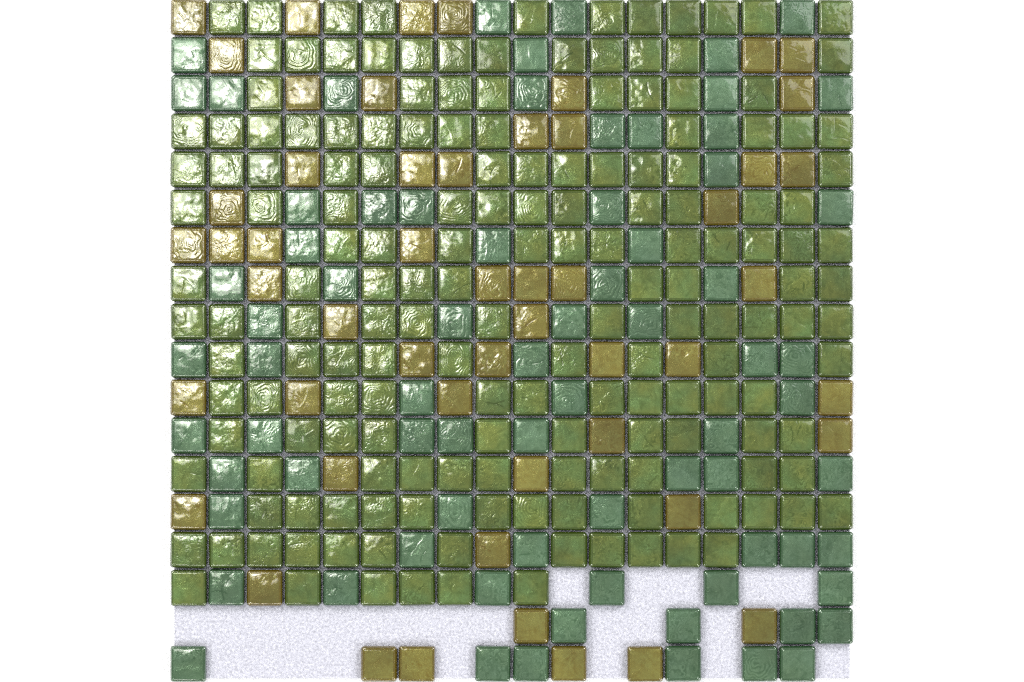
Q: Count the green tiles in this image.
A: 171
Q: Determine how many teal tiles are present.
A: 75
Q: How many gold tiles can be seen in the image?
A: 53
